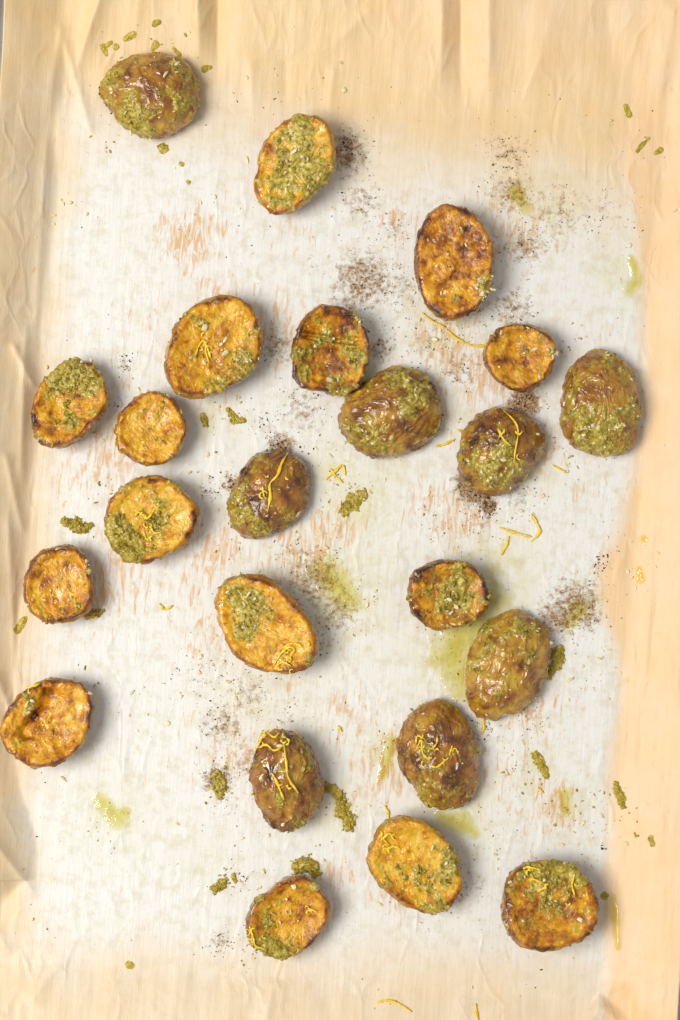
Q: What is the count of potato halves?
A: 23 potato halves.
